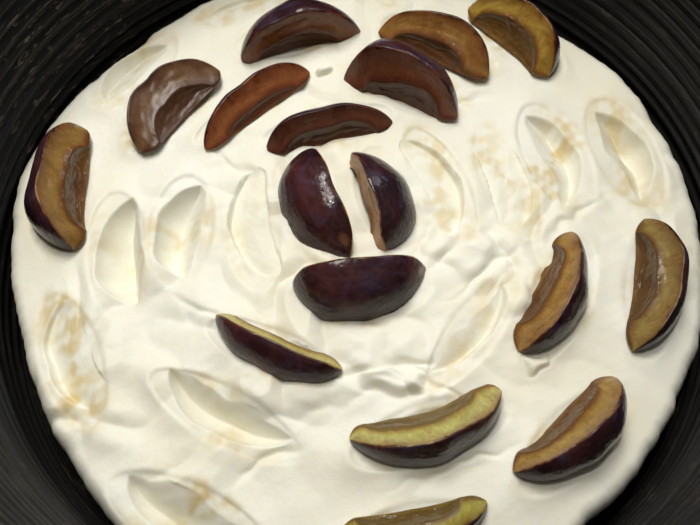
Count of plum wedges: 17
